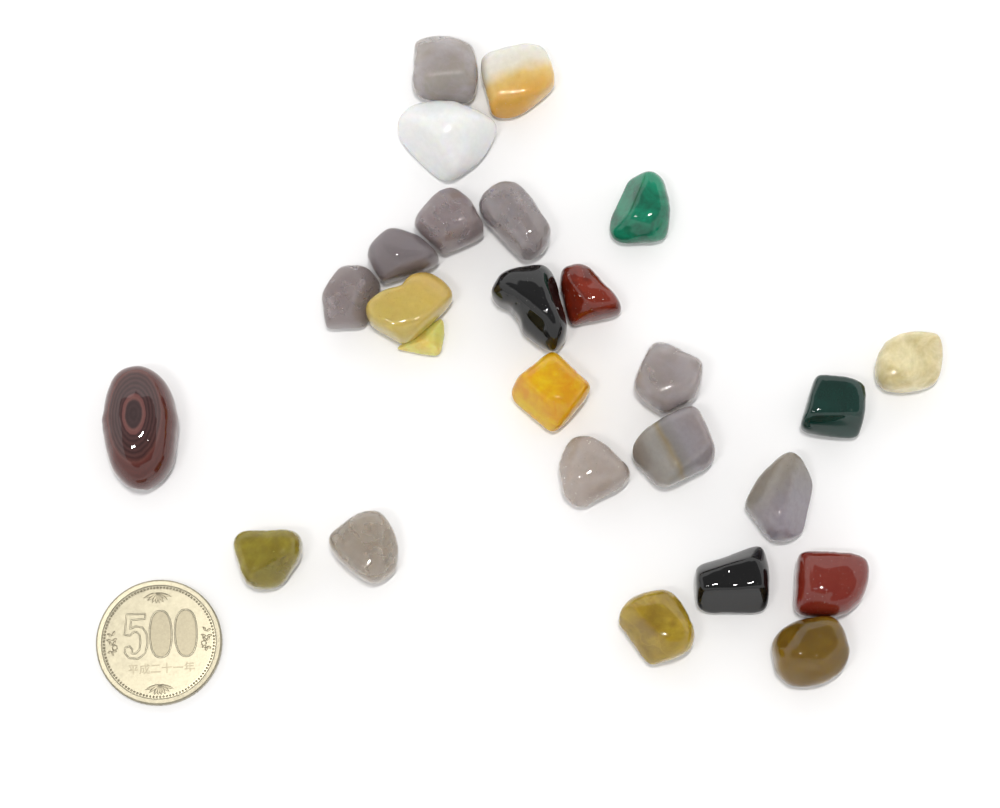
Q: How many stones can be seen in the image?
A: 26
